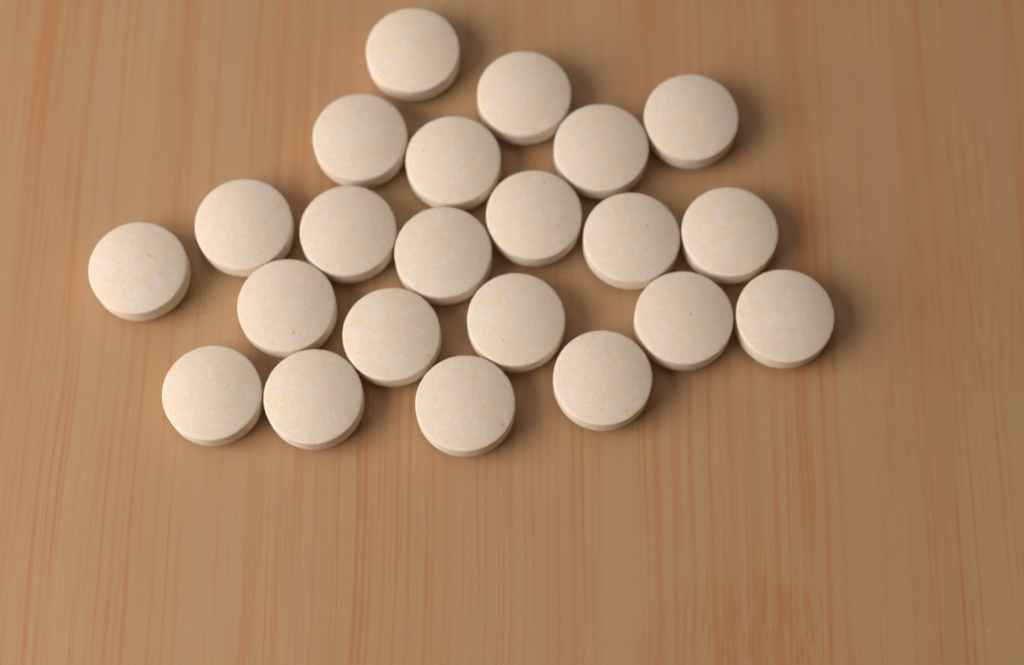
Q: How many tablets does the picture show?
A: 22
